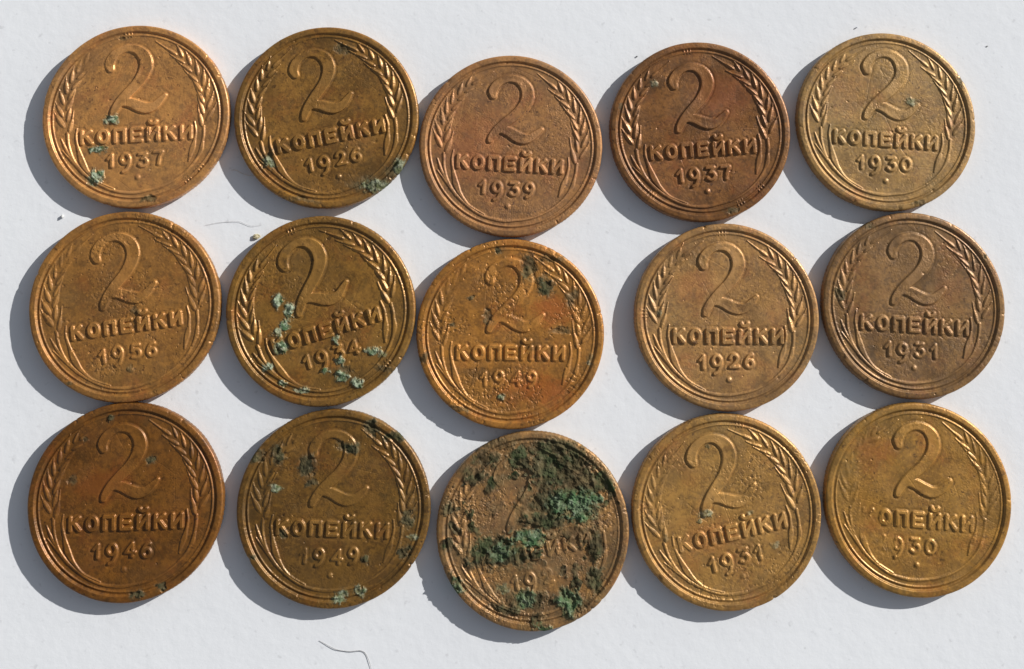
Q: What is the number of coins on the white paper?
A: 15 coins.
